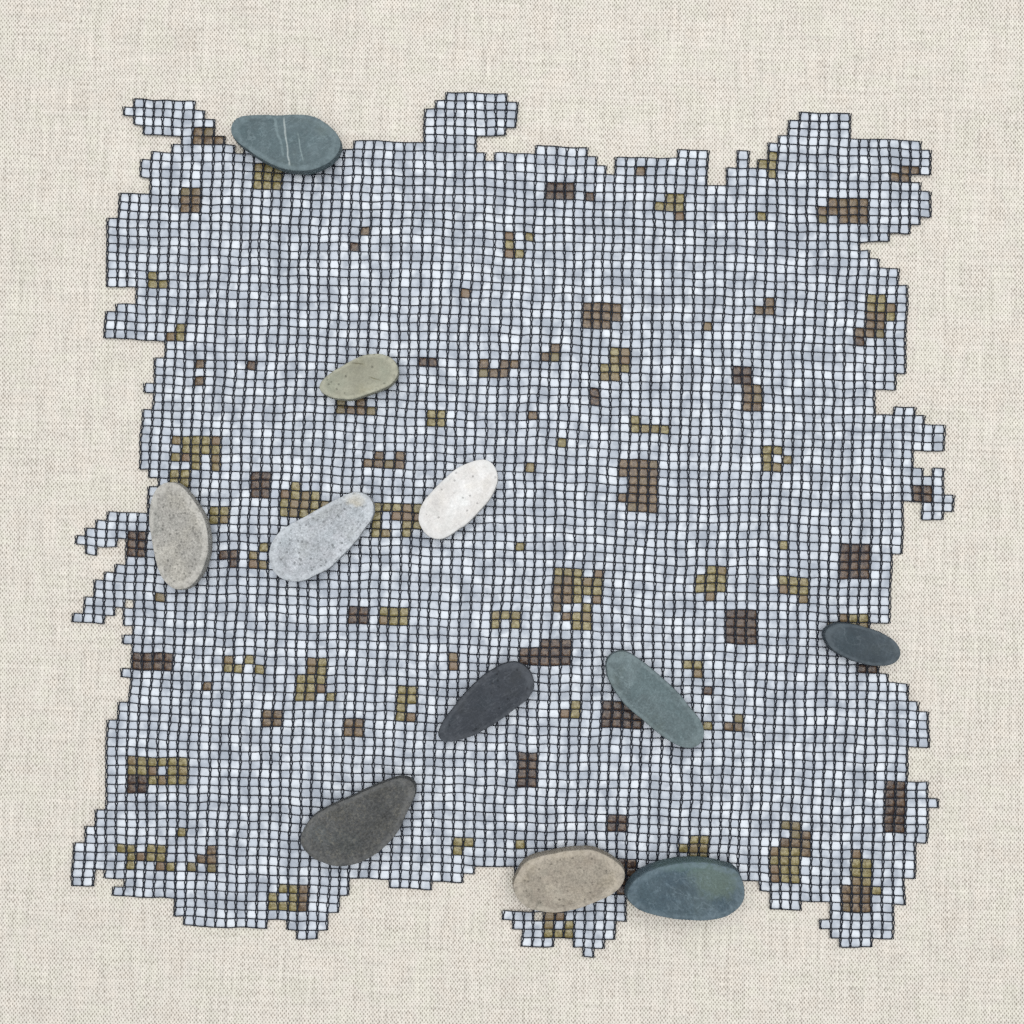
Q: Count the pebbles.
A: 11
